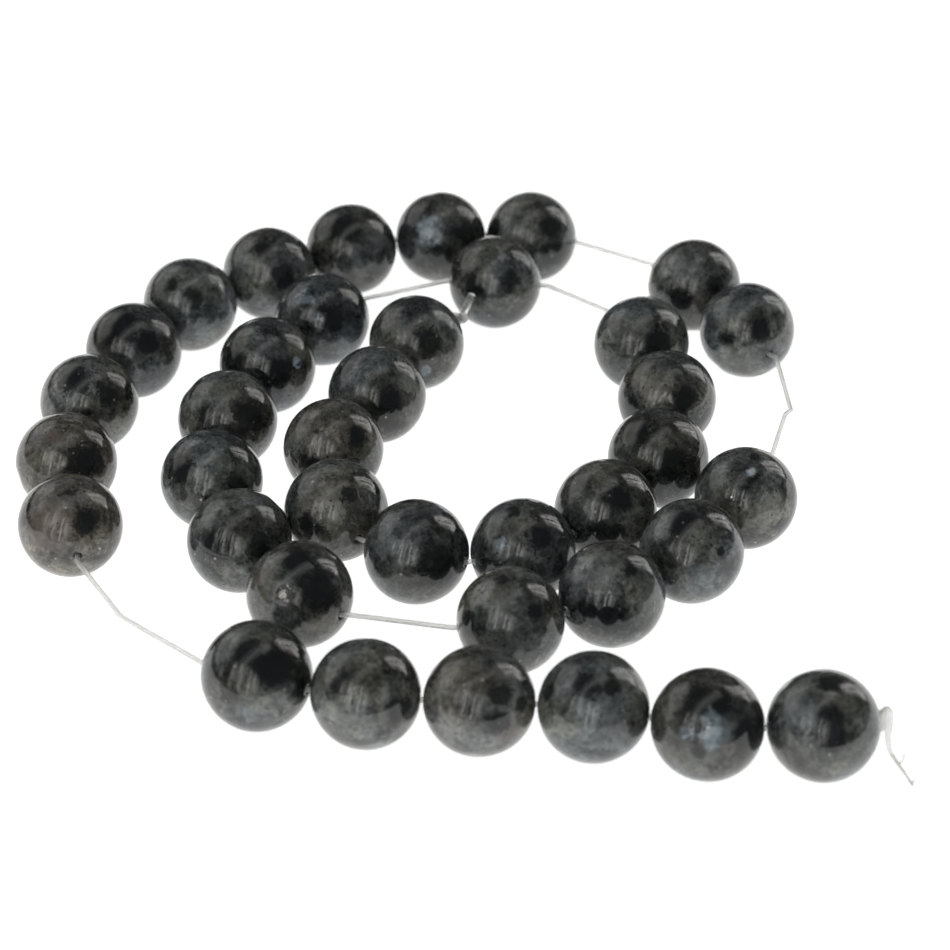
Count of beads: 38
